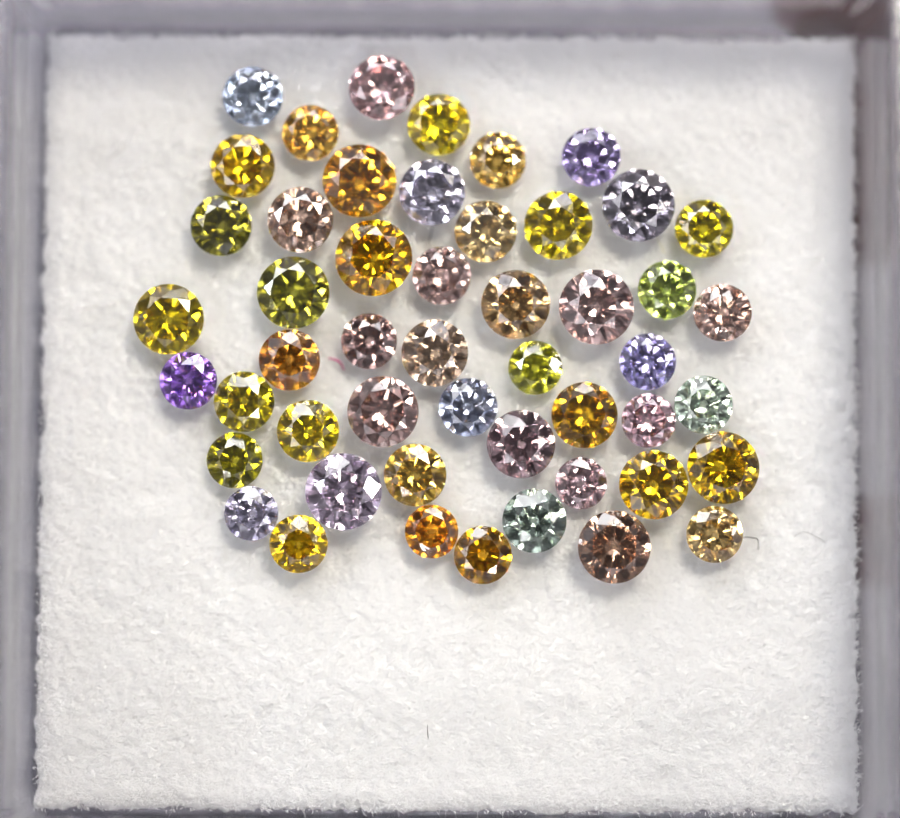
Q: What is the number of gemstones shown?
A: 50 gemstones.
